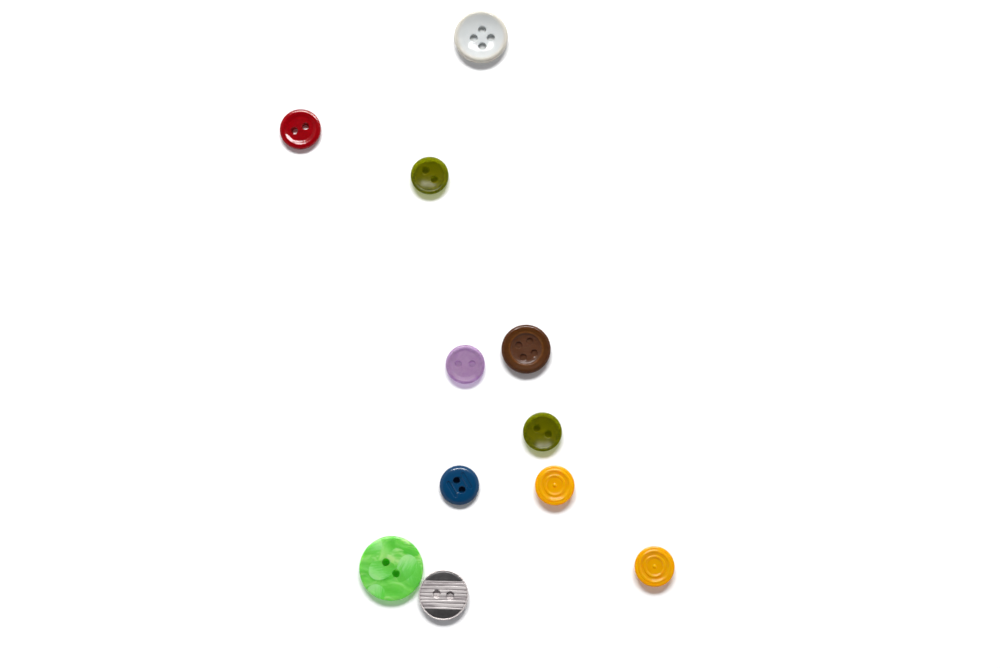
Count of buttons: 11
